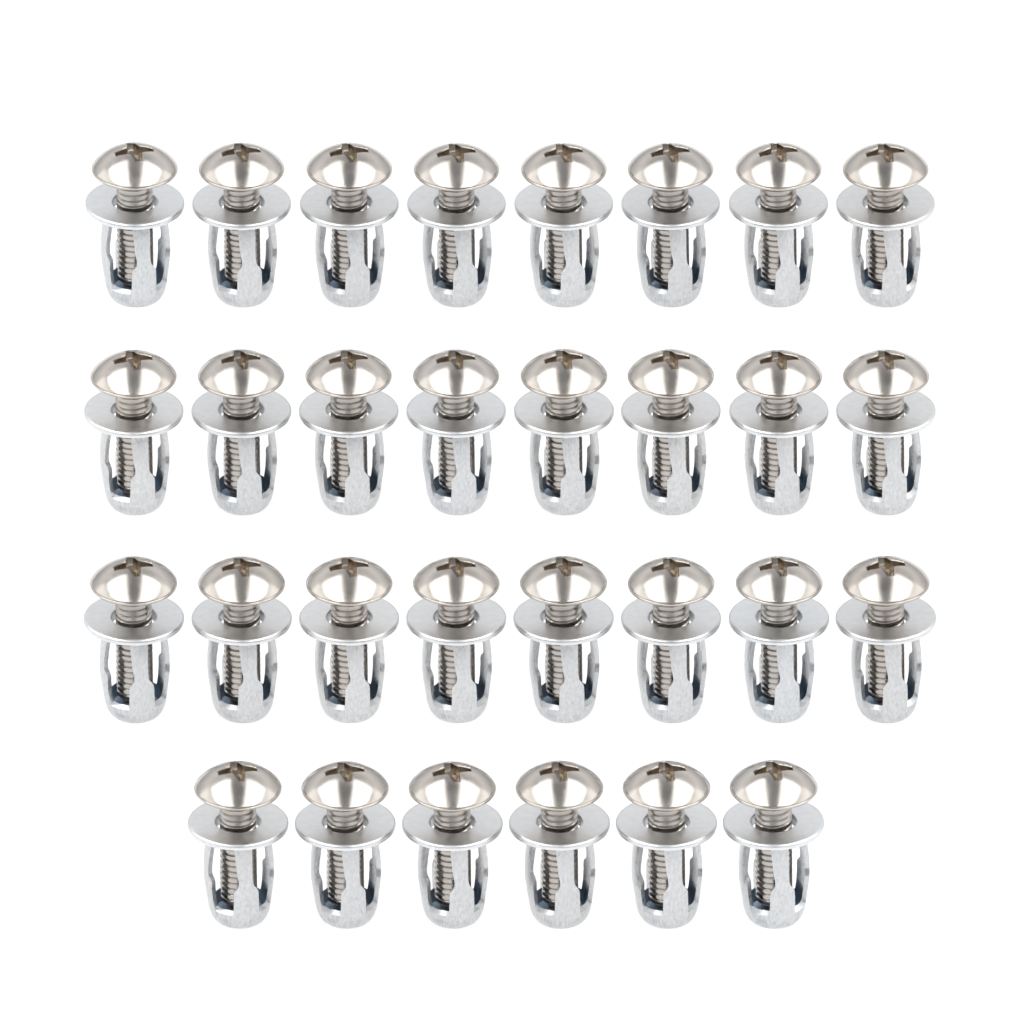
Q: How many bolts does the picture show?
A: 30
